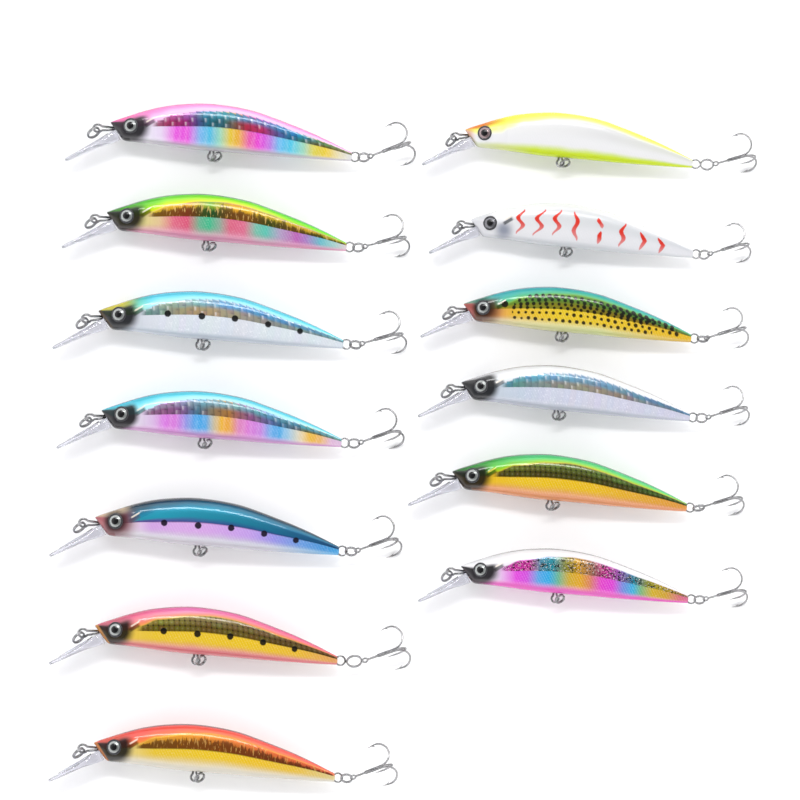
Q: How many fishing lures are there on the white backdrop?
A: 13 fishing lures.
